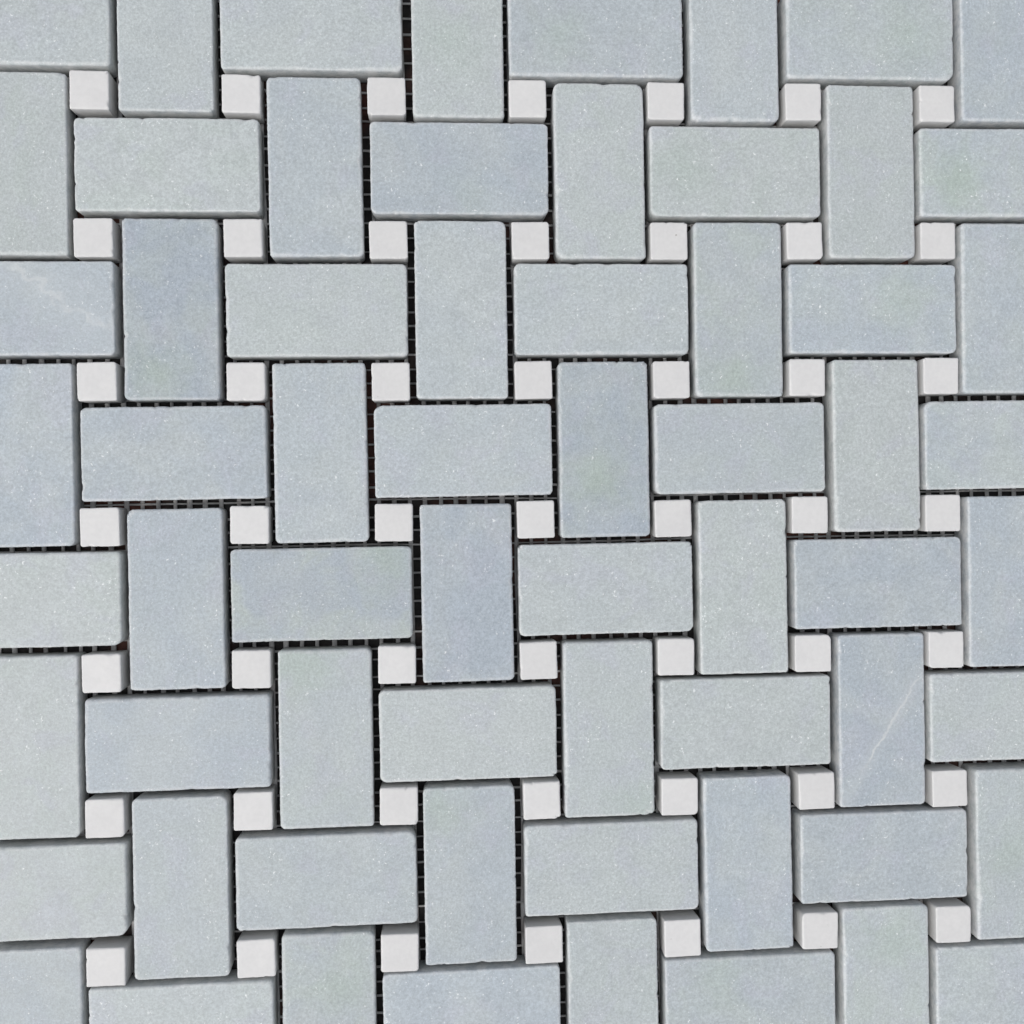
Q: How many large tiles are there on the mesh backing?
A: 64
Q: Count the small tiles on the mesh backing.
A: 49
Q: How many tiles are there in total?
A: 113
